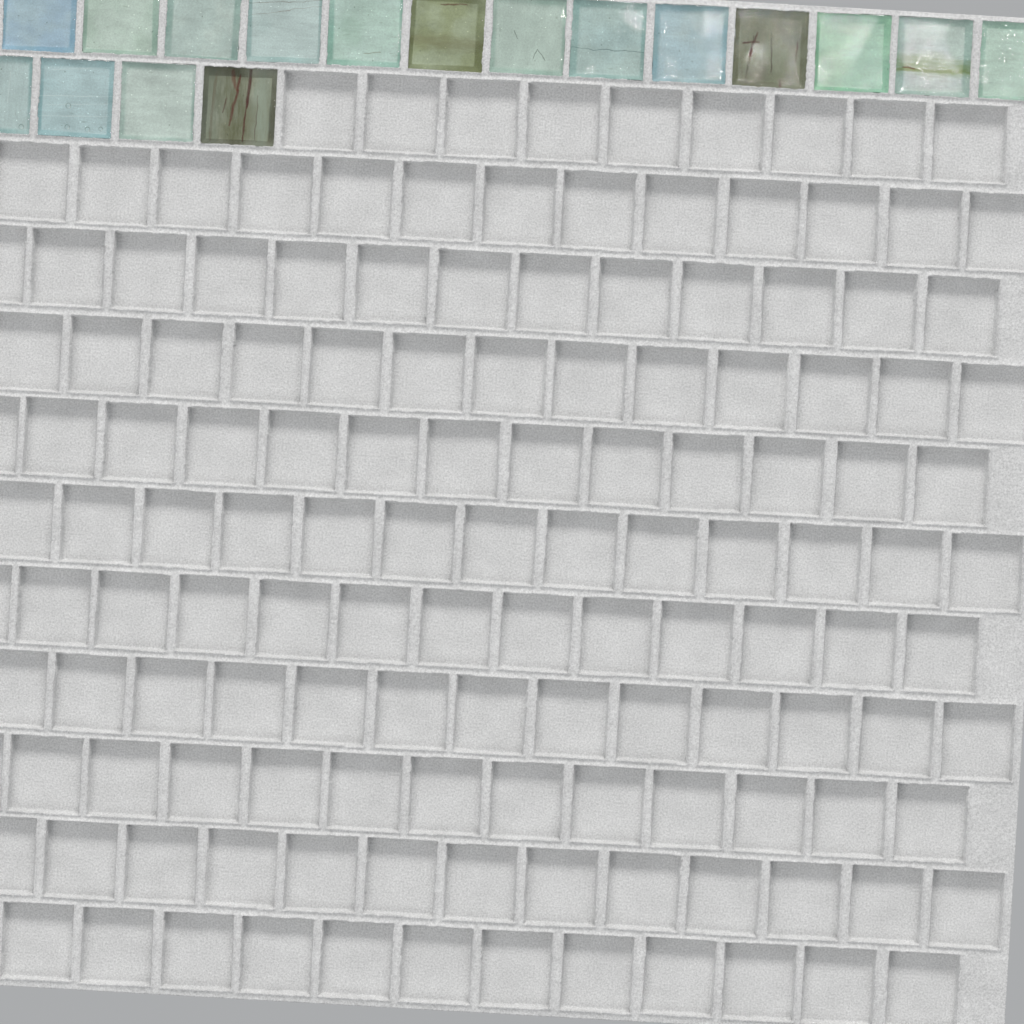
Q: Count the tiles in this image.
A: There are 17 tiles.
